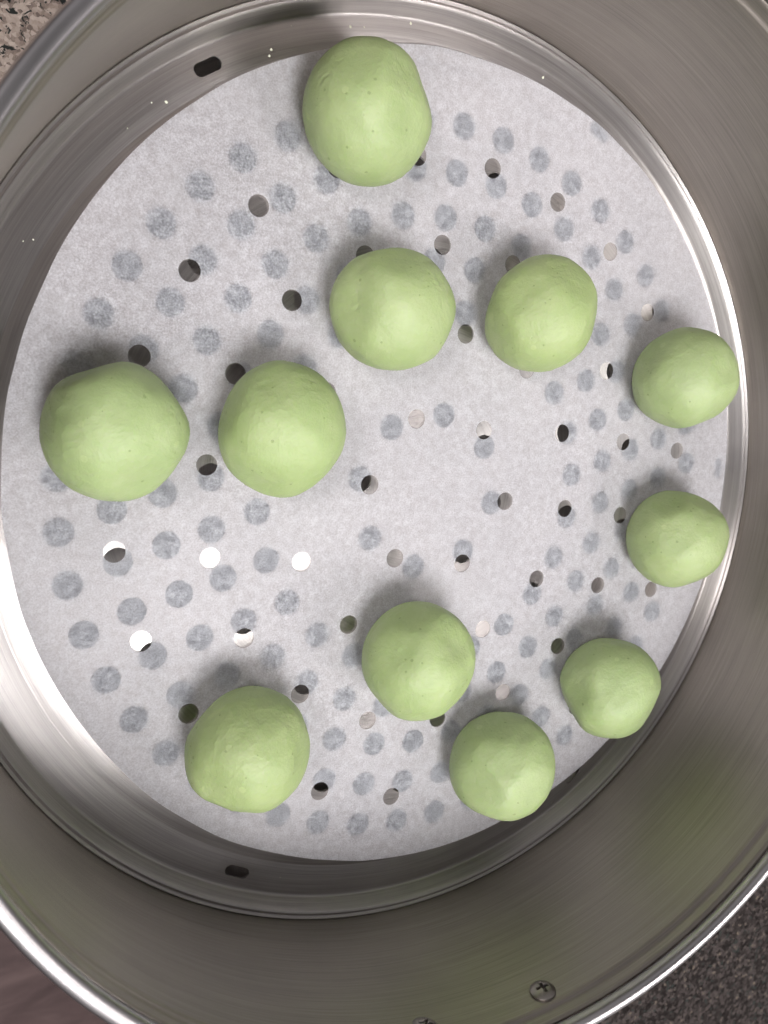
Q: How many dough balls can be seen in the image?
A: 11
